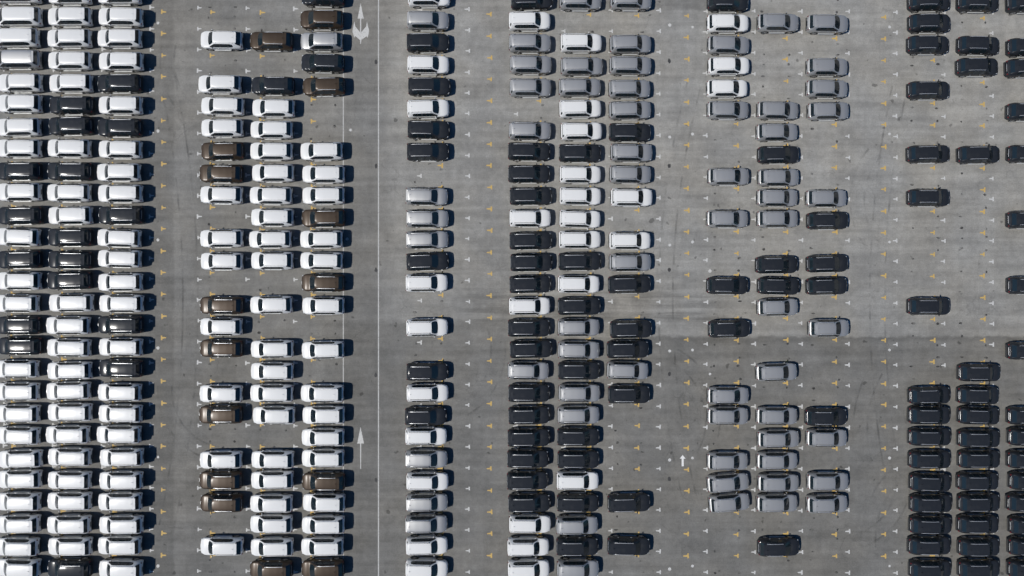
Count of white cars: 136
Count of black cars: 114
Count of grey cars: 63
